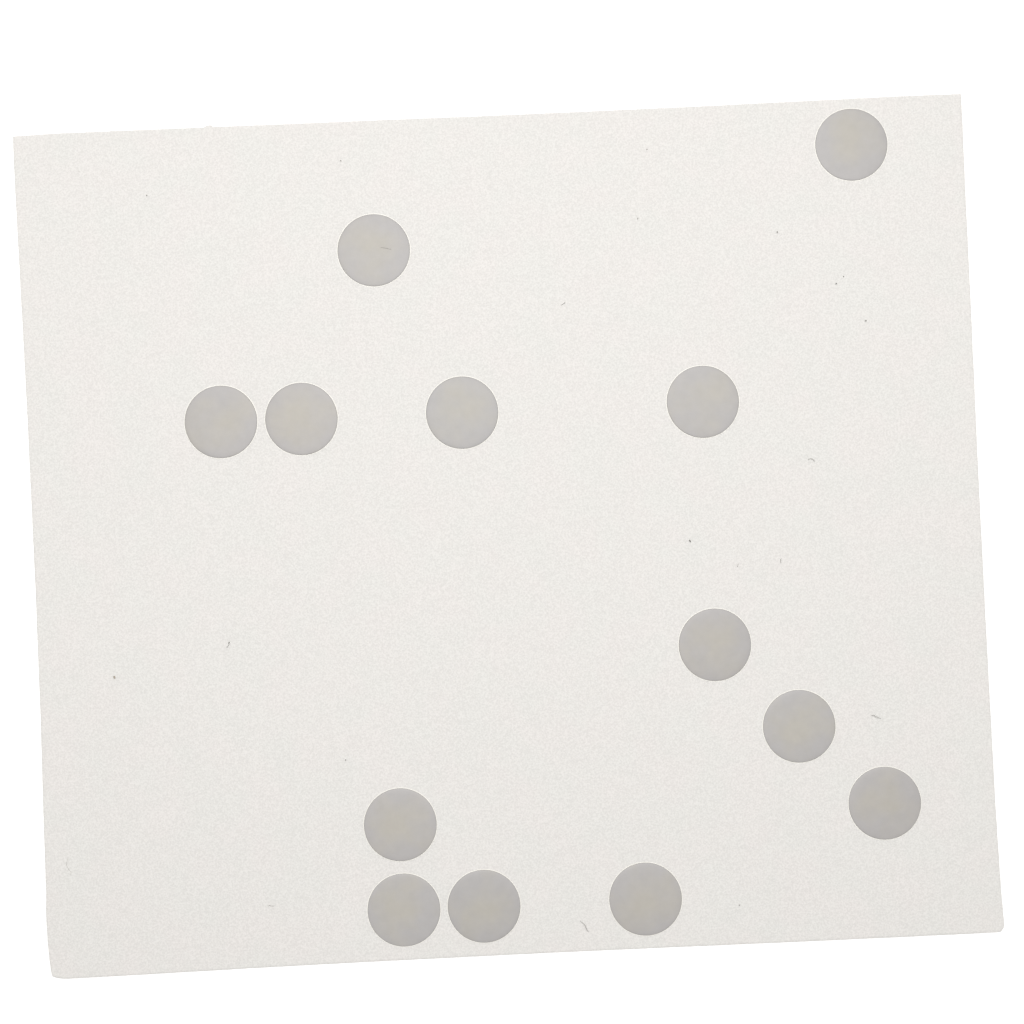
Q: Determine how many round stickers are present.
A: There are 13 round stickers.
